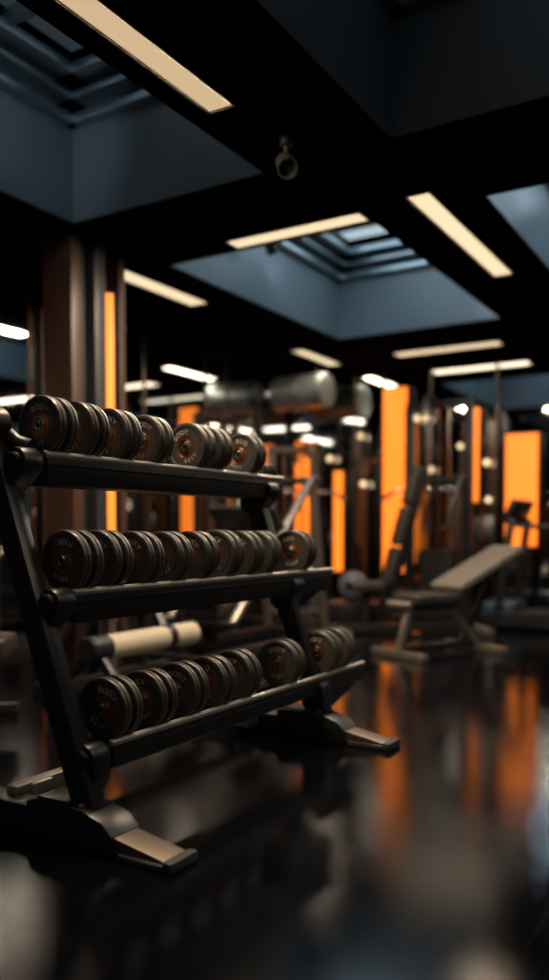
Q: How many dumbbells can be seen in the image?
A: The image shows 24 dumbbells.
